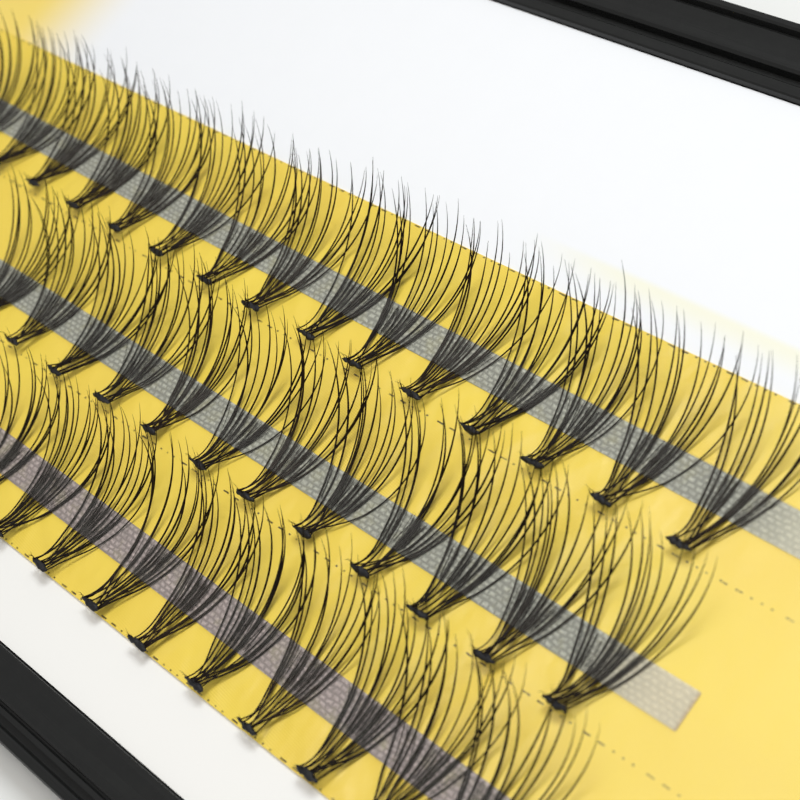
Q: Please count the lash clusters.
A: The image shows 37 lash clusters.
